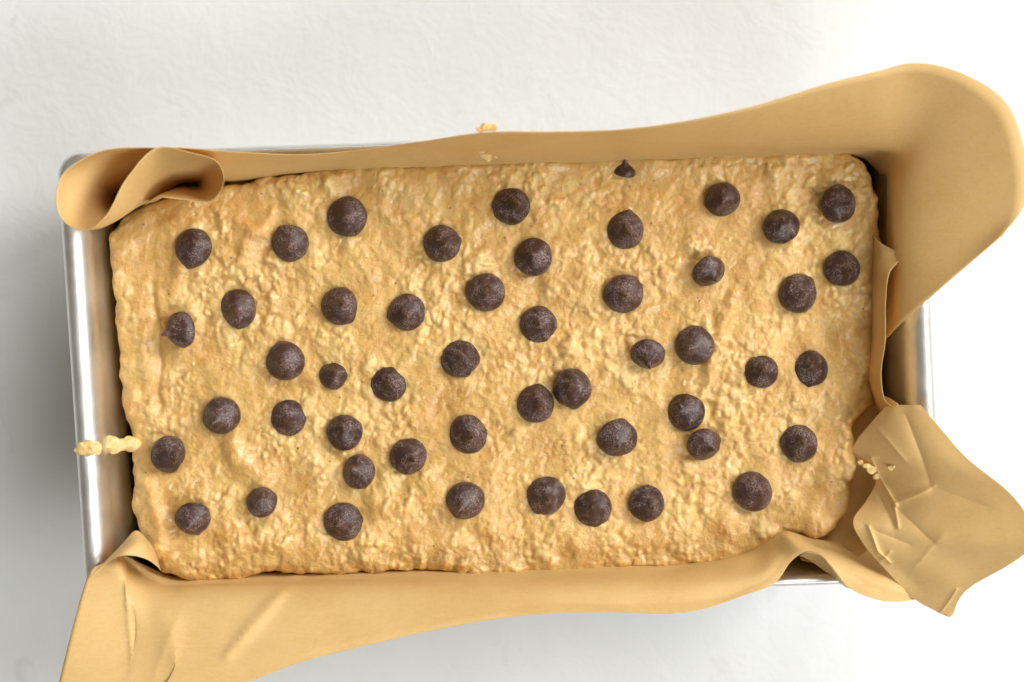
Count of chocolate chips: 50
